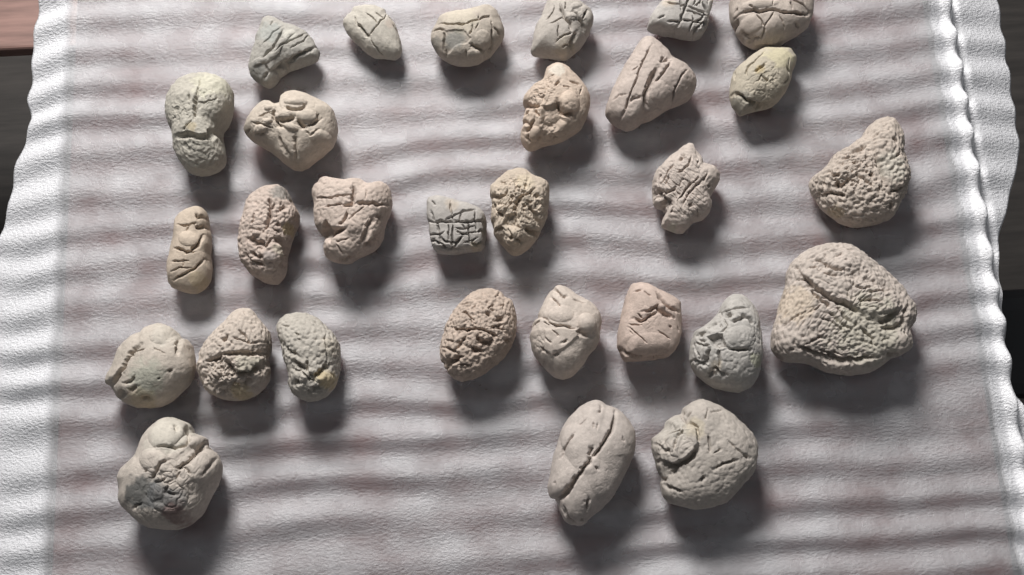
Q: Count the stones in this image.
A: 29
